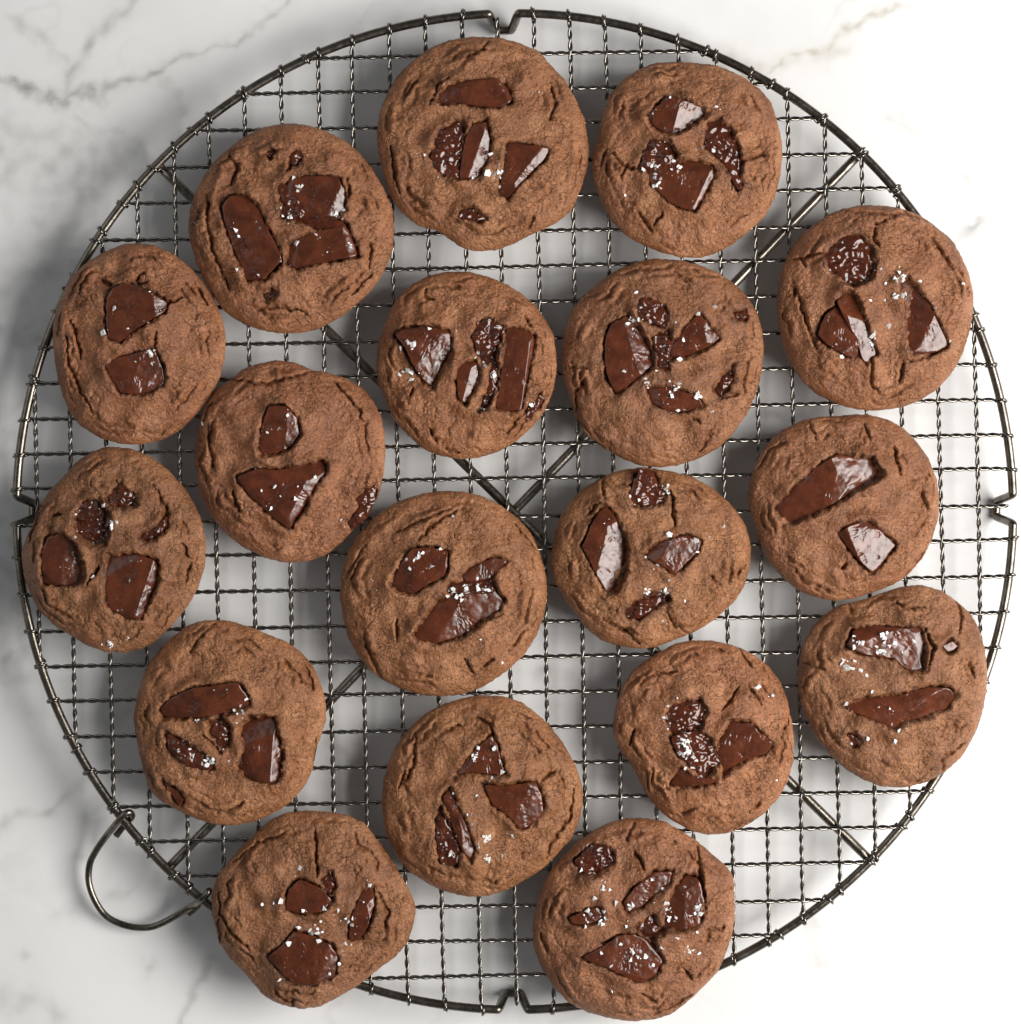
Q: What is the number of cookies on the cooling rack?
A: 18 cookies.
